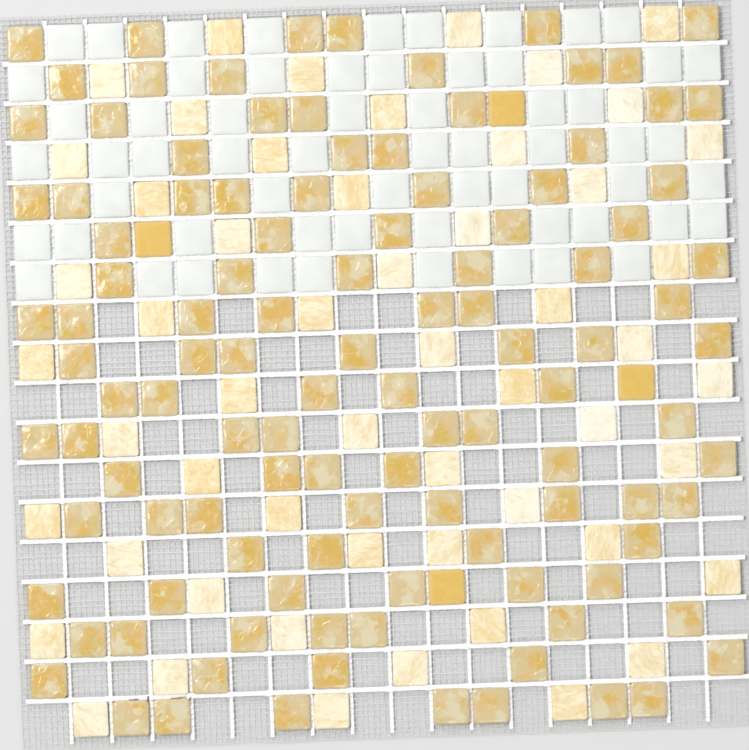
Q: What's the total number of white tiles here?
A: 61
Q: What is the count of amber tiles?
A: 115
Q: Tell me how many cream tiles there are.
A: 54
